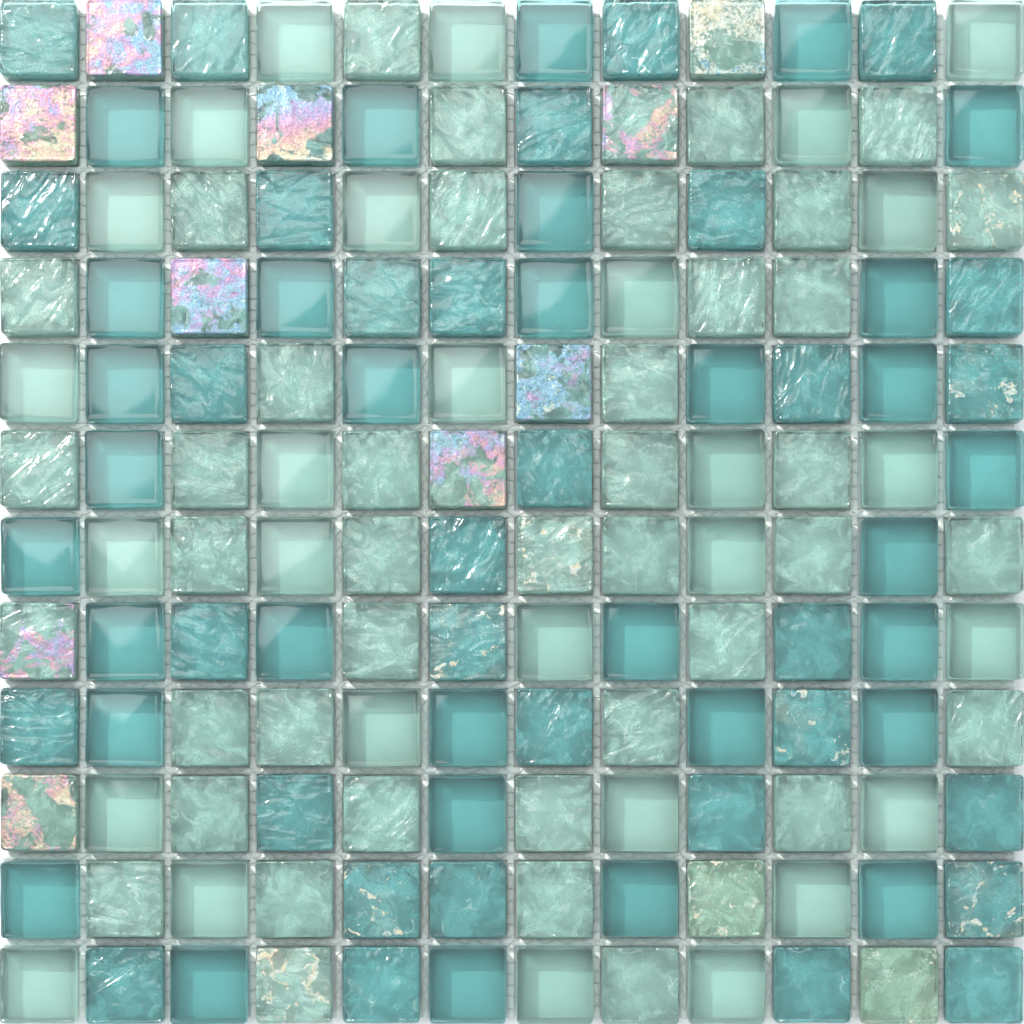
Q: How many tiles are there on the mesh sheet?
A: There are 144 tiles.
